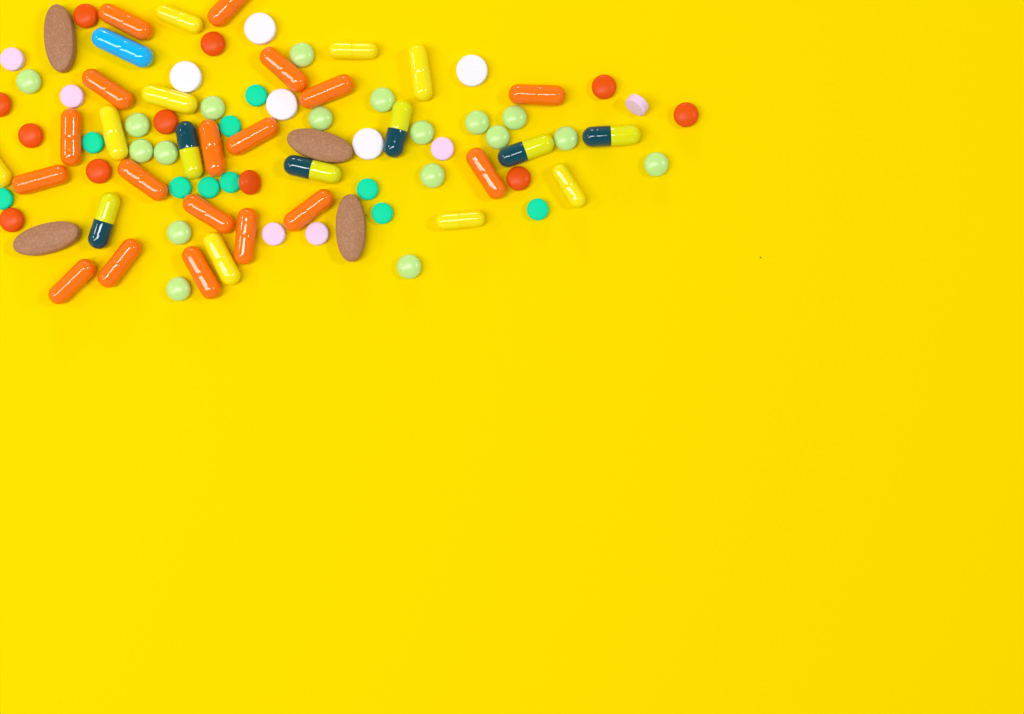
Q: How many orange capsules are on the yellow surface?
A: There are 18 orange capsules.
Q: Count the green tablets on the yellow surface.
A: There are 18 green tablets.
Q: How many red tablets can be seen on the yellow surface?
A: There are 11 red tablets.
